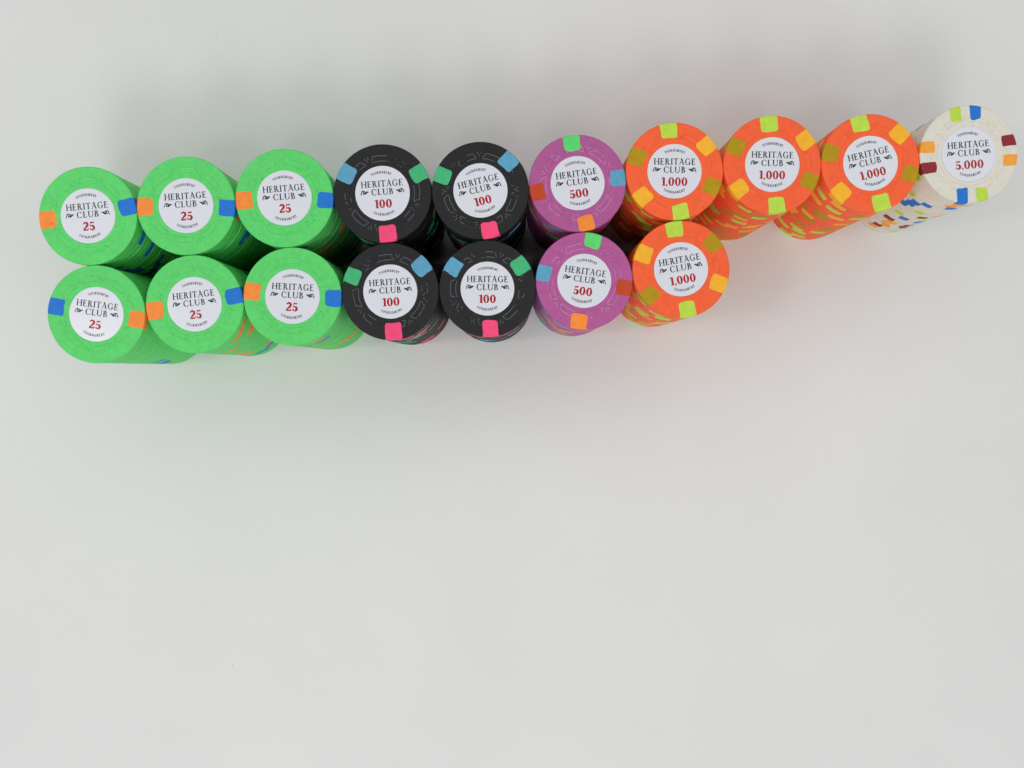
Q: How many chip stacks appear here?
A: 17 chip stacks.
